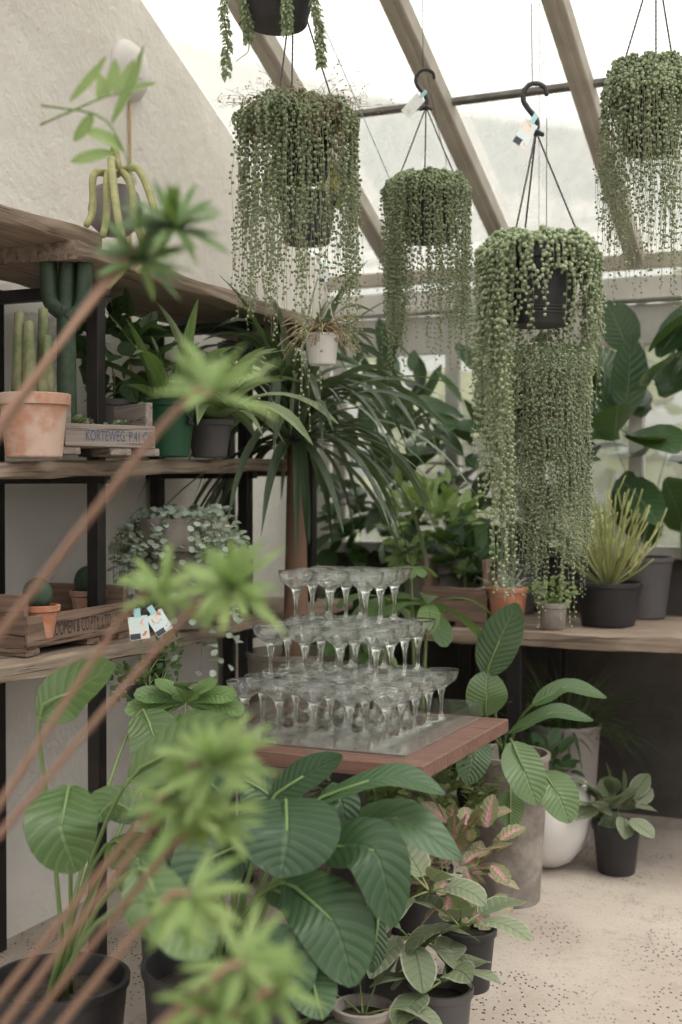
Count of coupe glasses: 50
